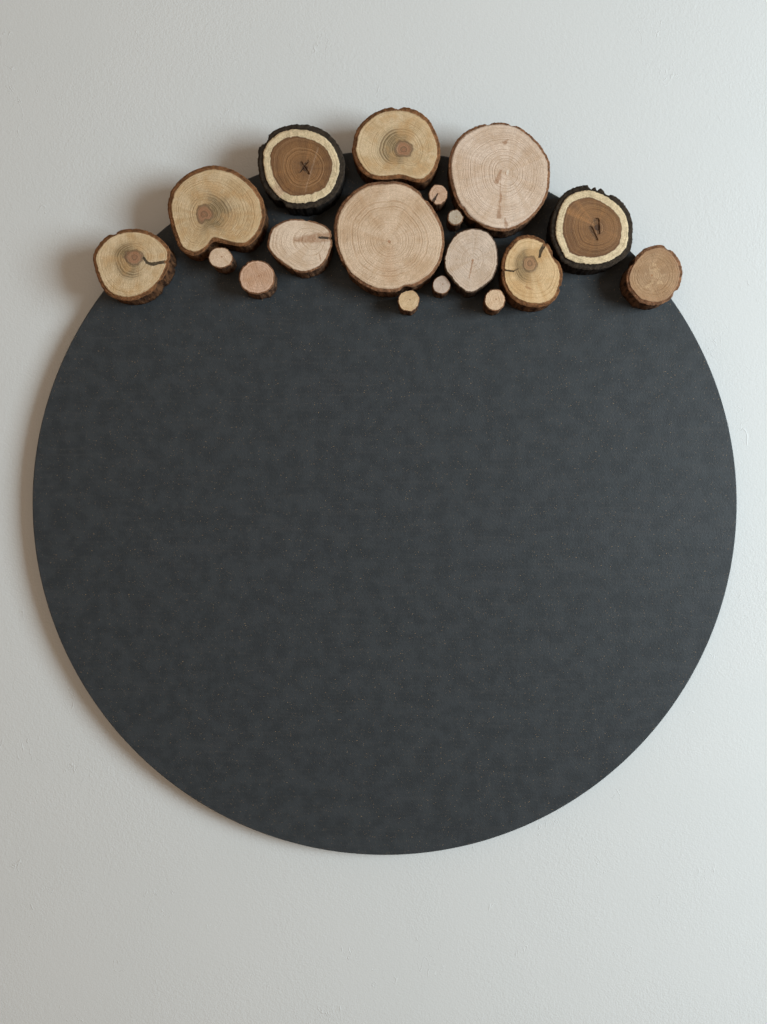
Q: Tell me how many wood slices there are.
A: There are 18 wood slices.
